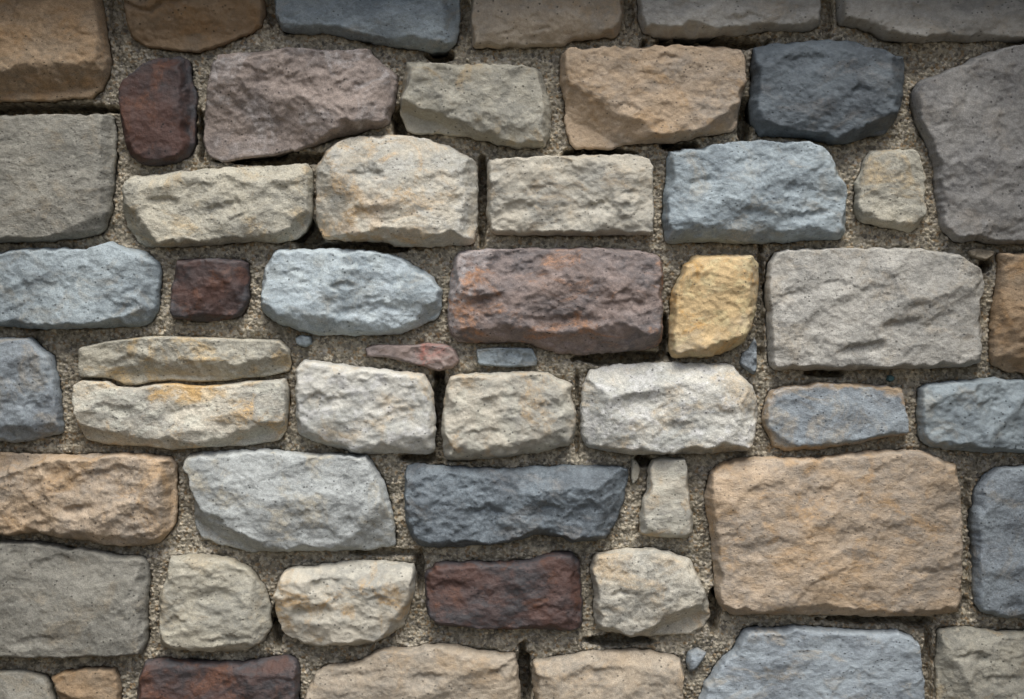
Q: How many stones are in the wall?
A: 58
